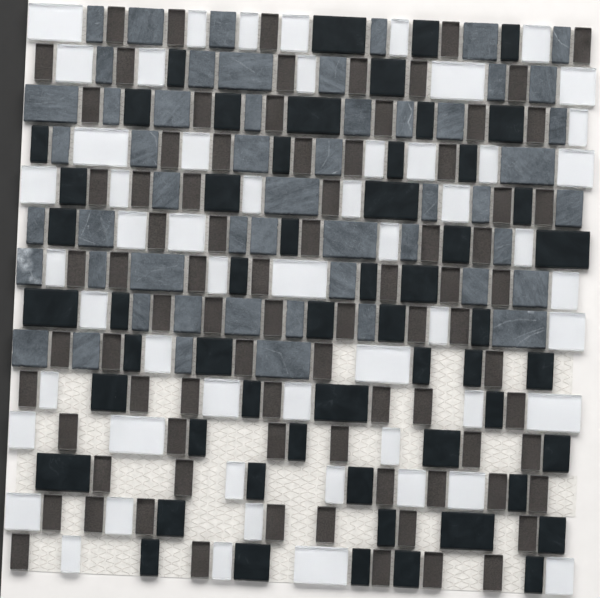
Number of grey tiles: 53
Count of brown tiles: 82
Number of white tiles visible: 55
